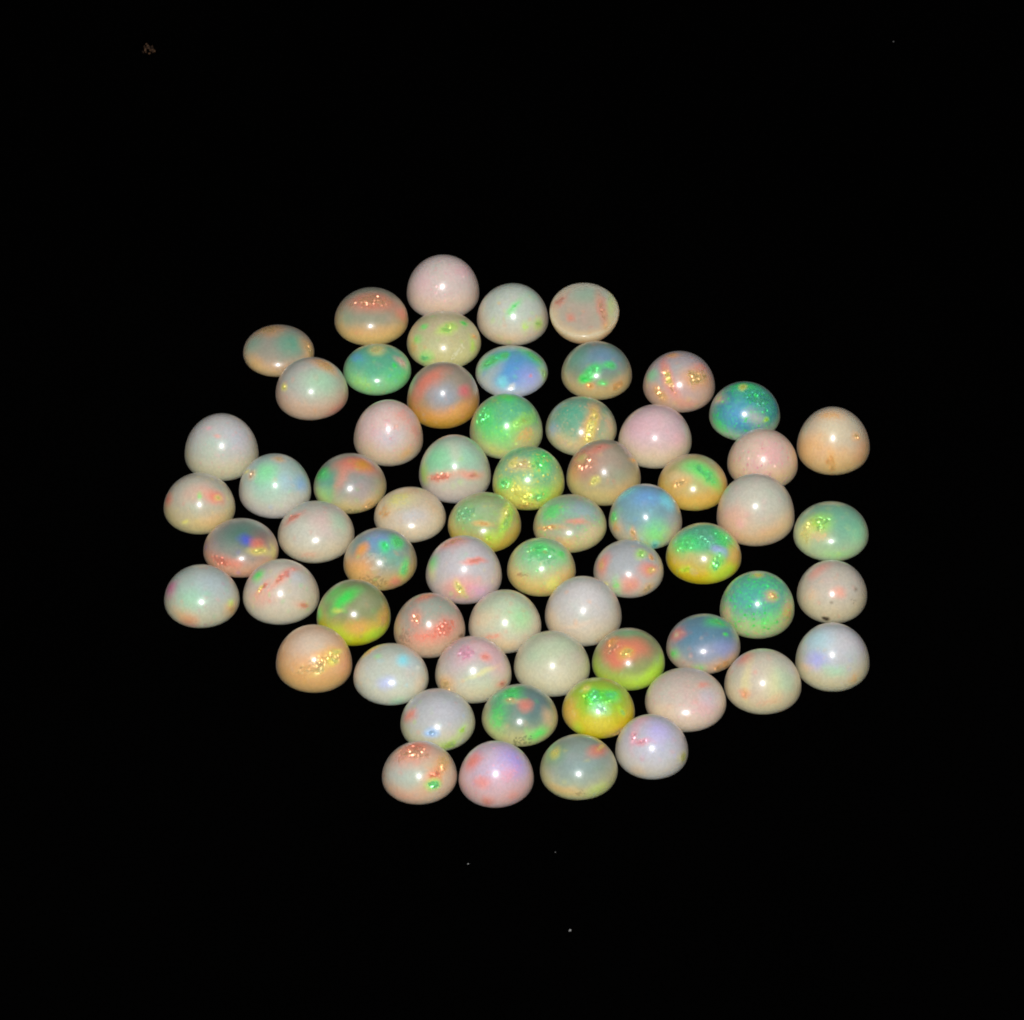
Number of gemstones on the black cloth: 64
